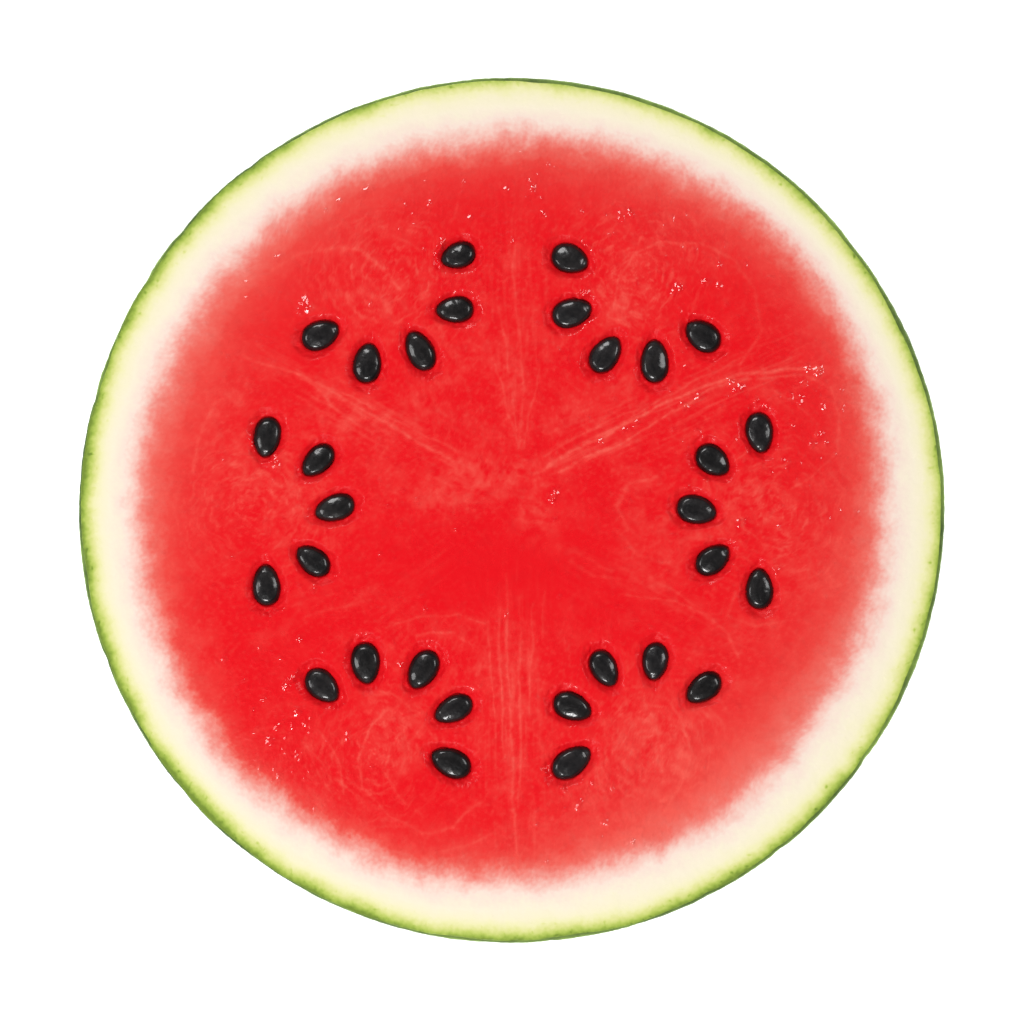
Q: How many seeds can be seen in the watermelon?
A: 30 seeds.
